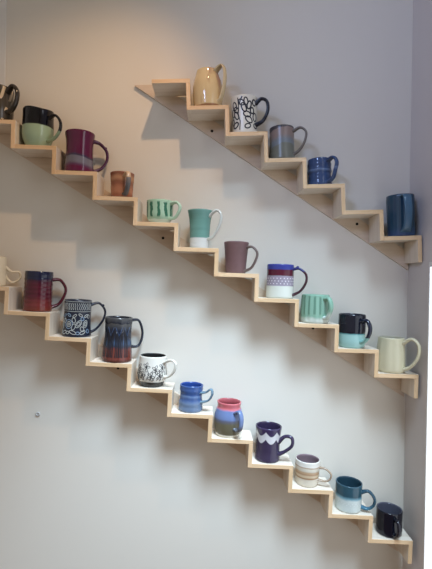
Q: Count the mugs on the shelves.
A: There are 27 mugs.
